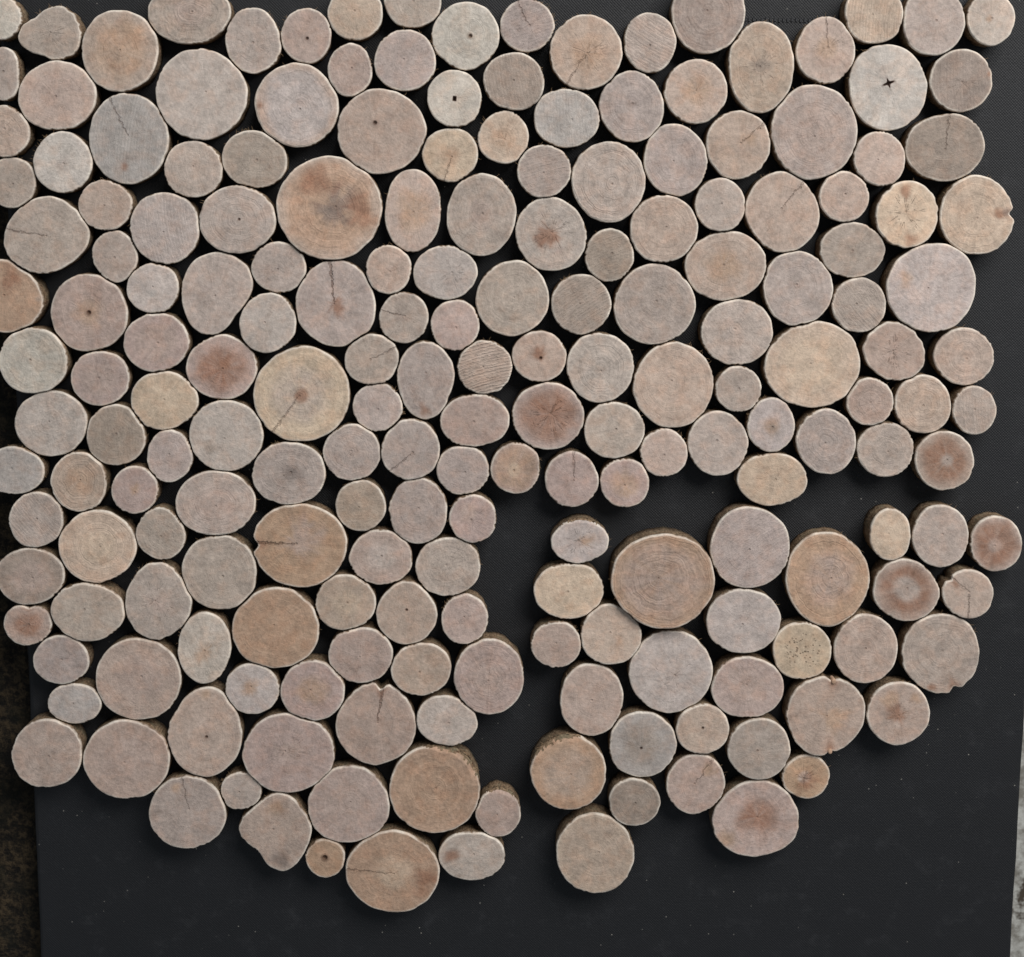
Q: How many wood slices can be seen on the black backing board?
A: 200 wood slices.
